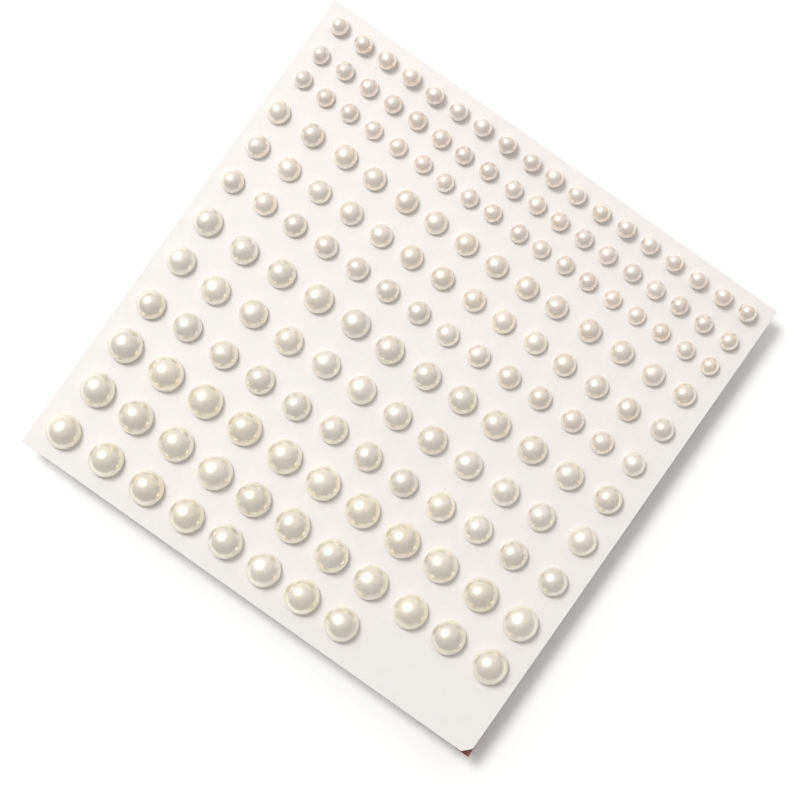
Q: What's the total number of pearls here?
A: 162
